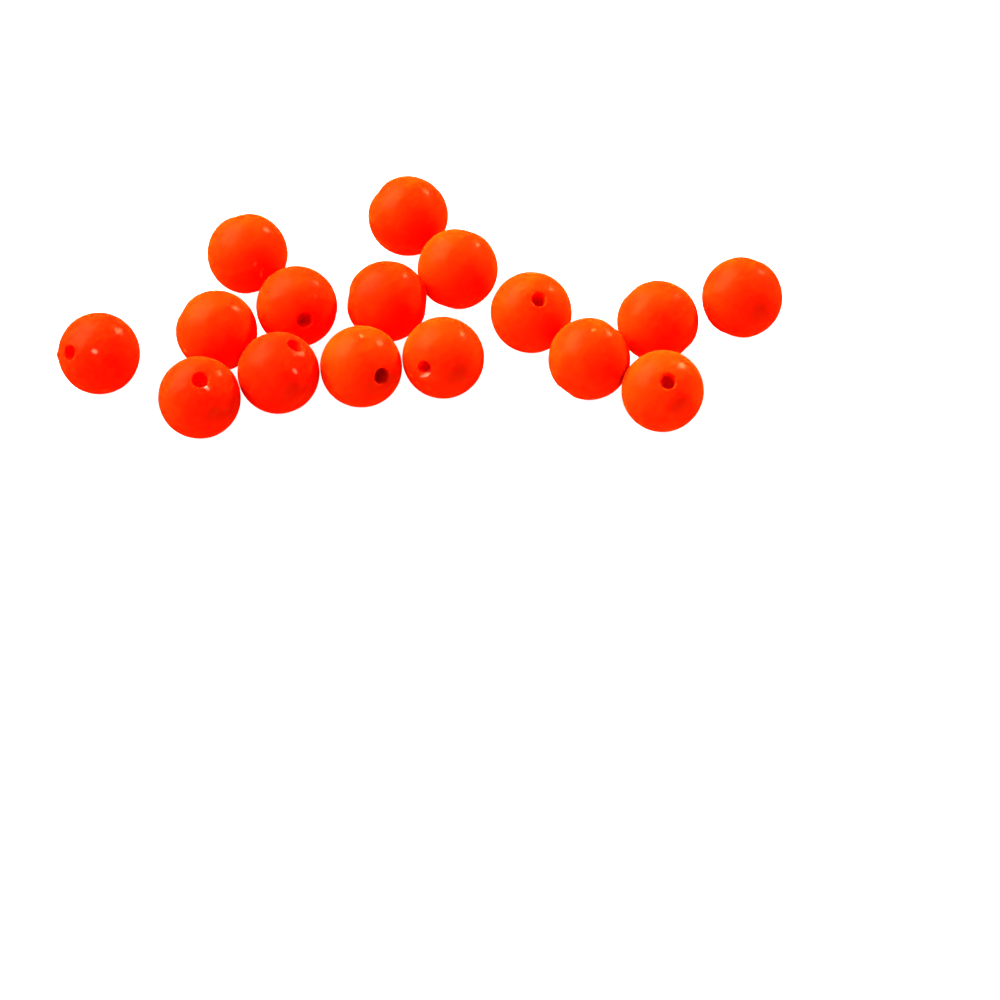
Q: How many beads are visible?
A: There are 16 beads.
